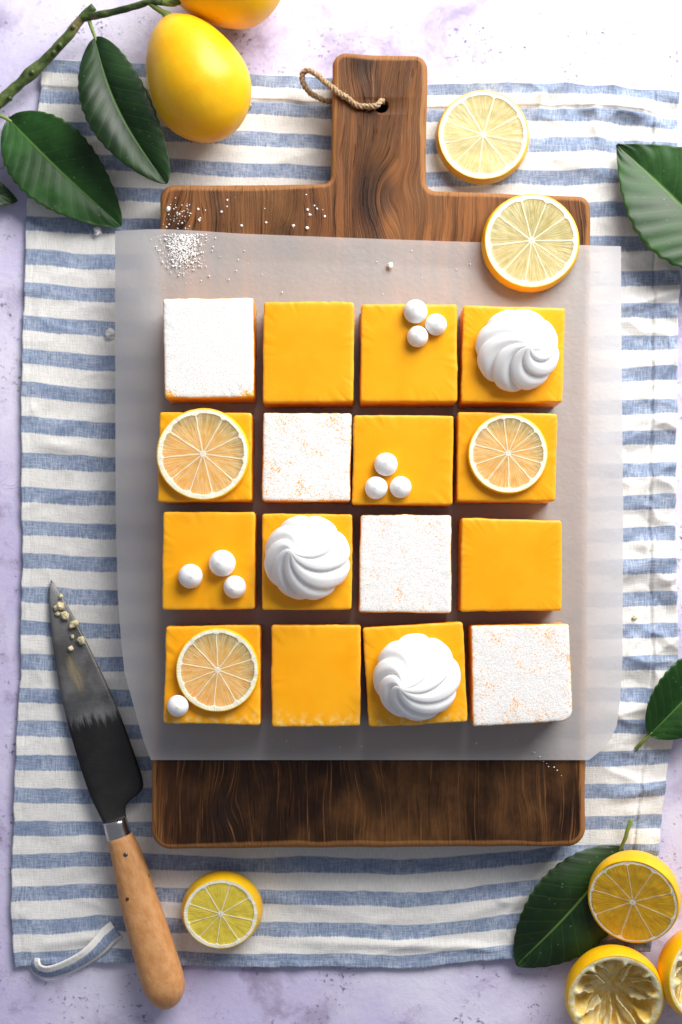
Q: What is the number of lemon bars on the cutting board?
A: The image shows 16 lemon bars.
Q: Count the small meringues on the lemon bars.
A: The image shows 10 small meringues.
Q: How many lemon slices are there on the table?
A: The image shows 6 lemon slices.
